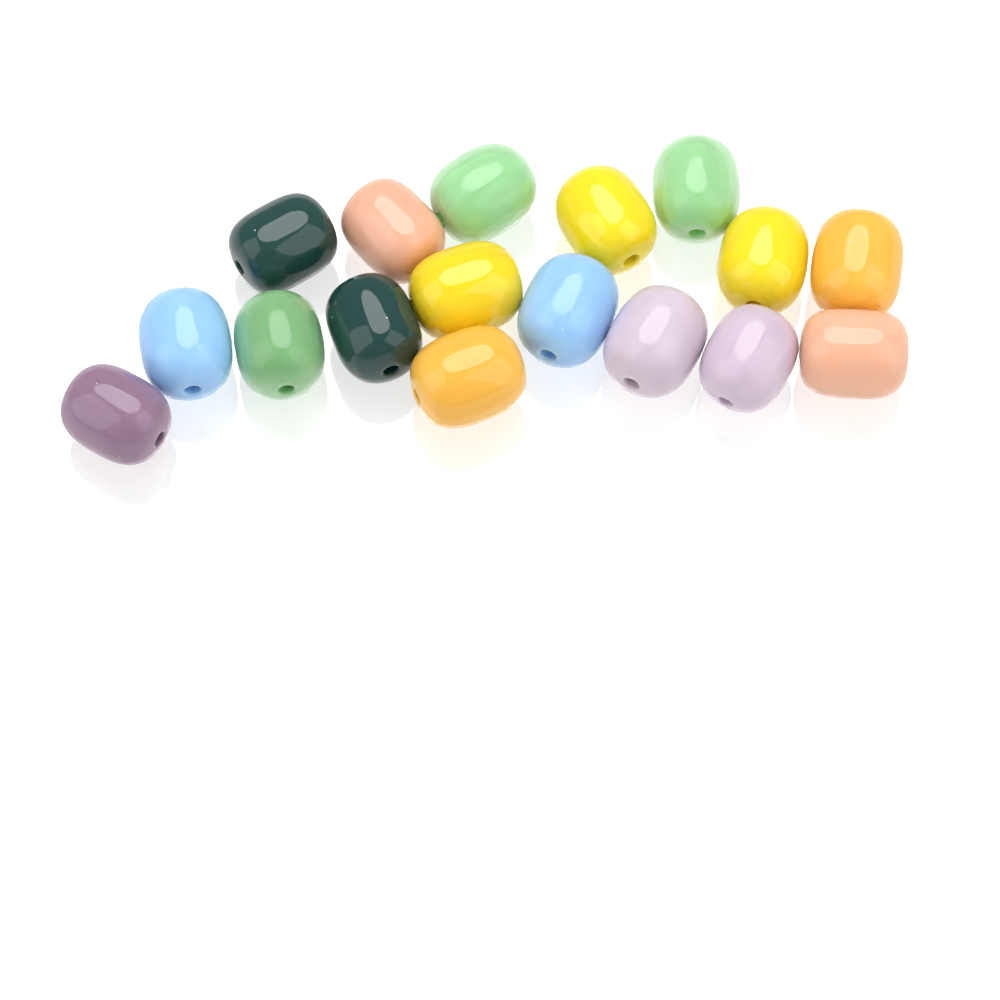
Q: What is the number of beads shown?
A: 17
